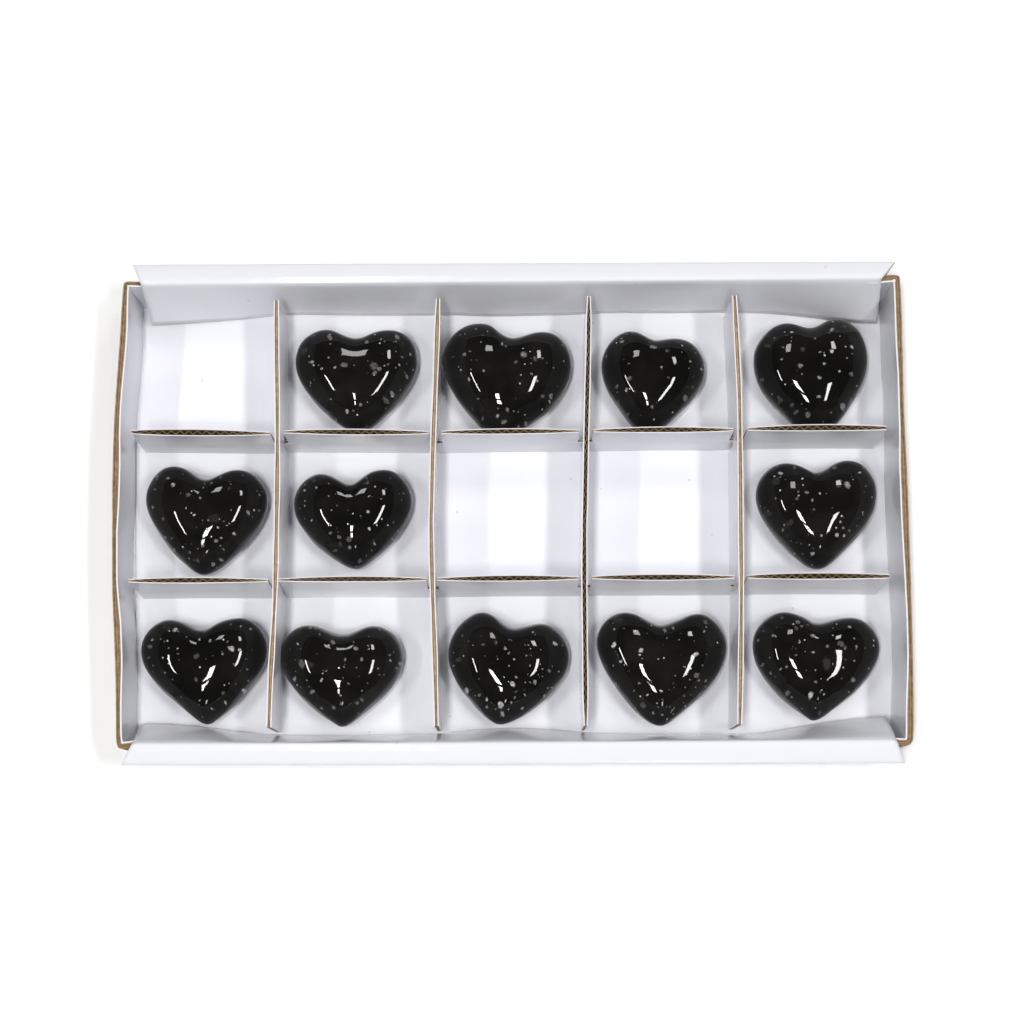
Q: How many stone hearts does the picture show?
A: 12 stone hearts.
